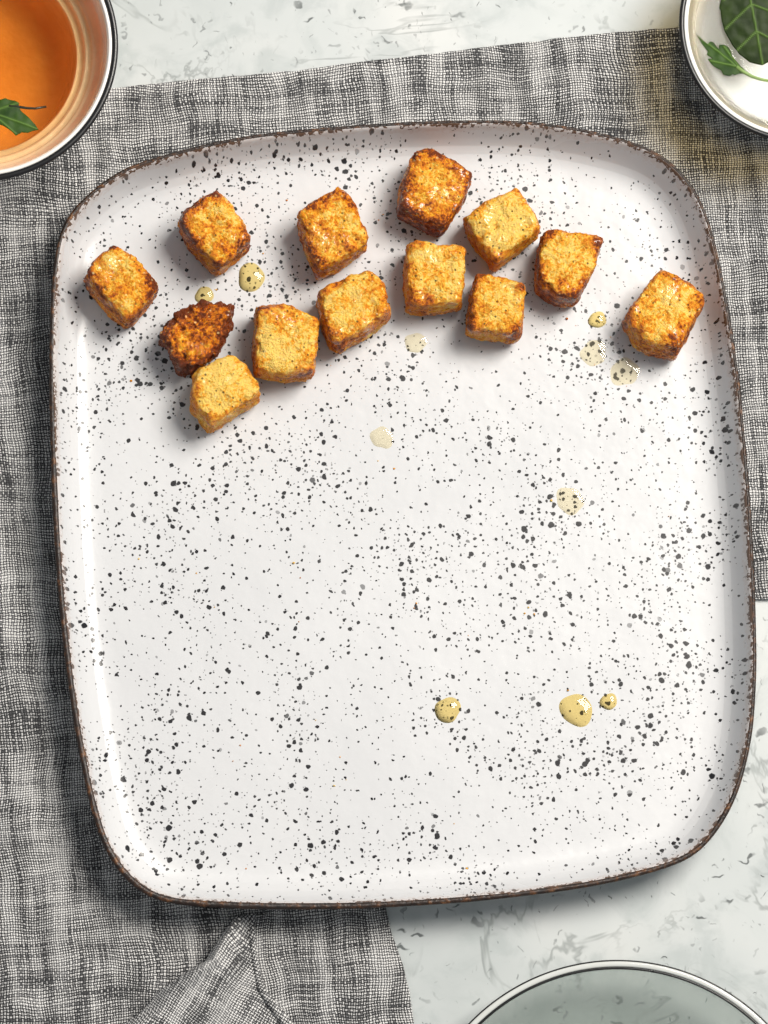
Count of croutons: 13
